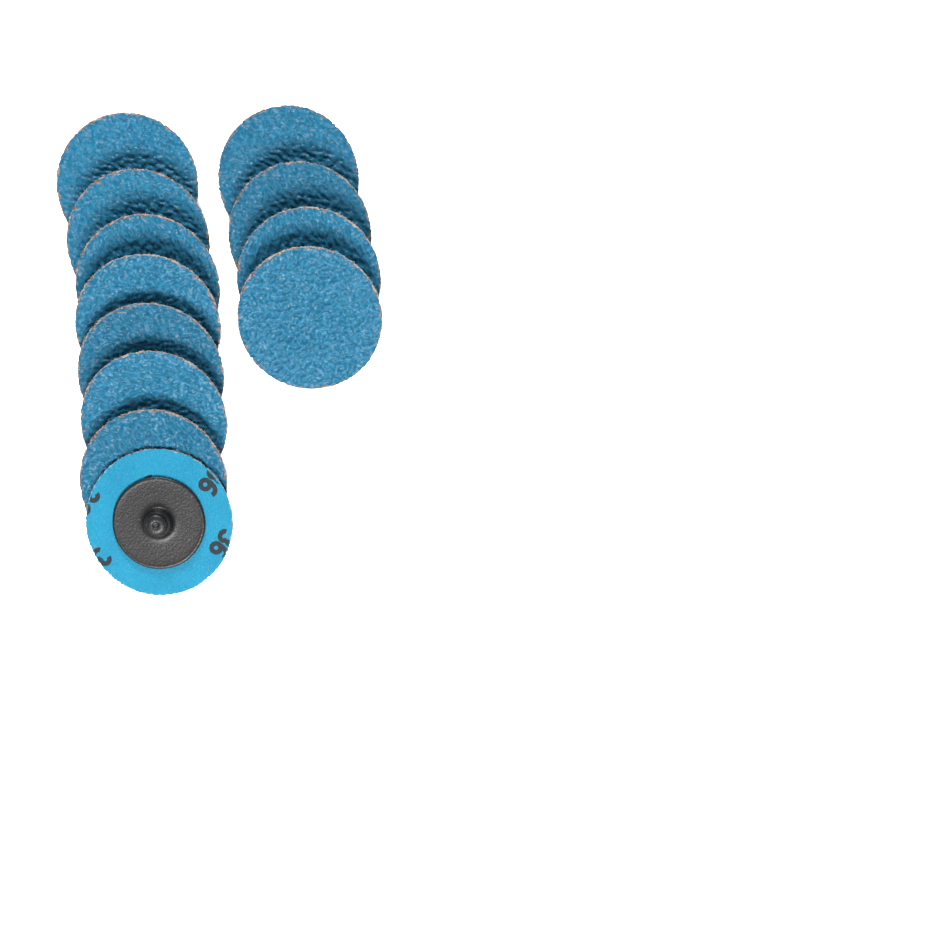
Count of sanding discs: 12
